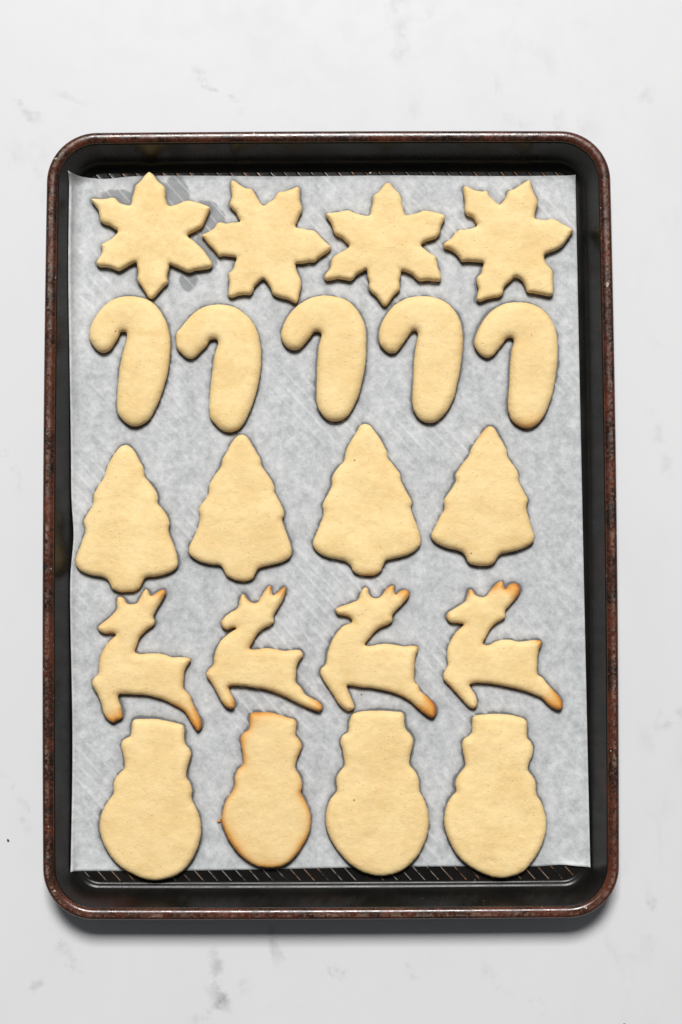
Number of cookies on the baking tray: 21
